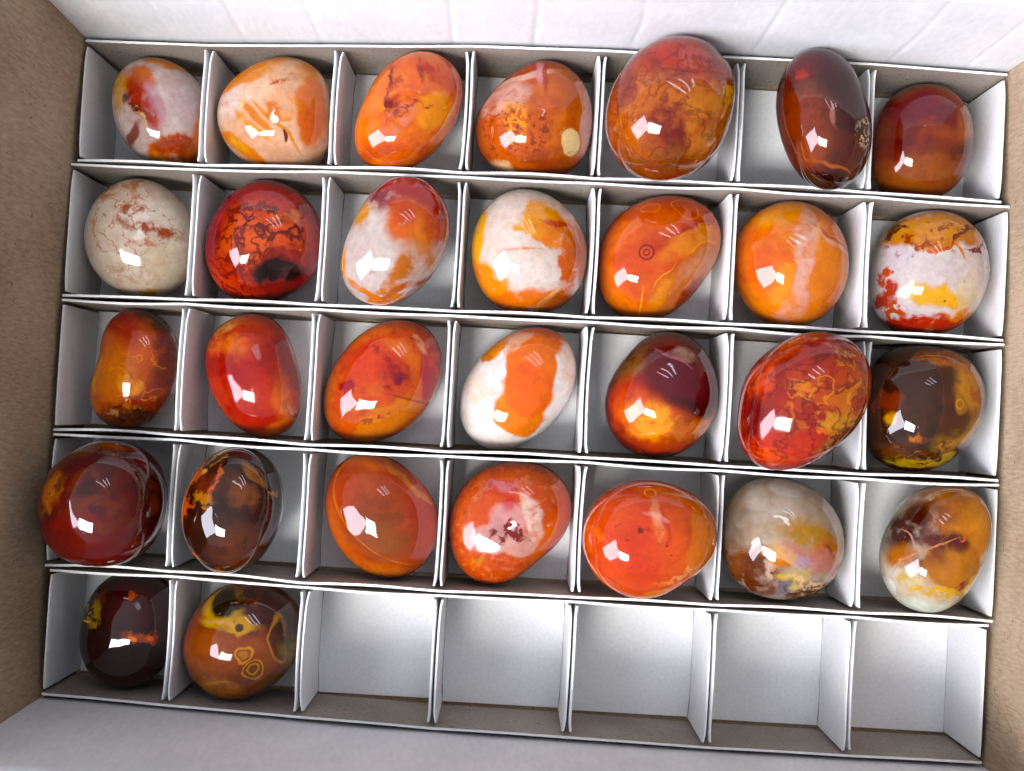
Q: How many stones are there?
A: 30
